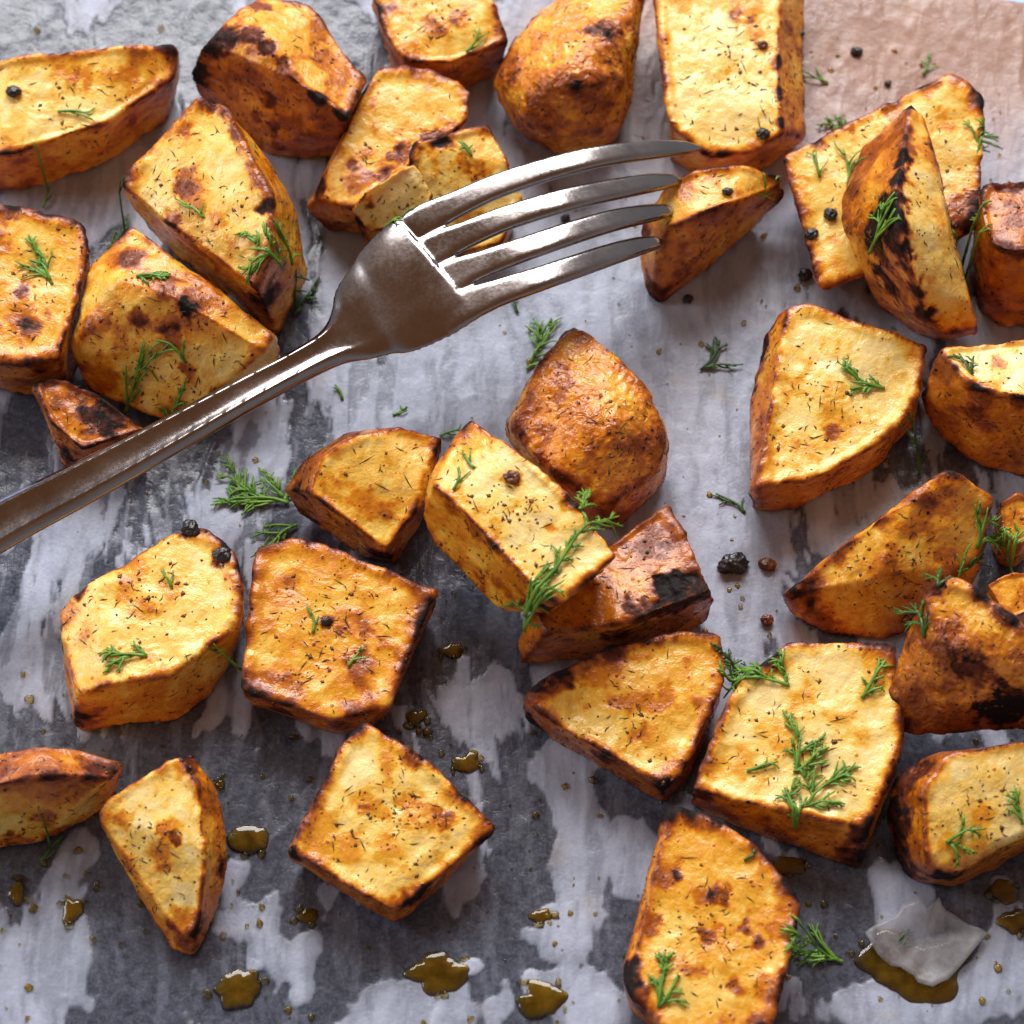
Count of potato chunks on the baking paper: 33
